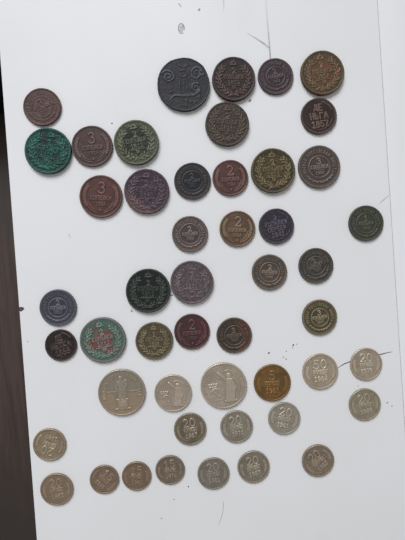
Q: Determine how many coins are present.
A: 49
